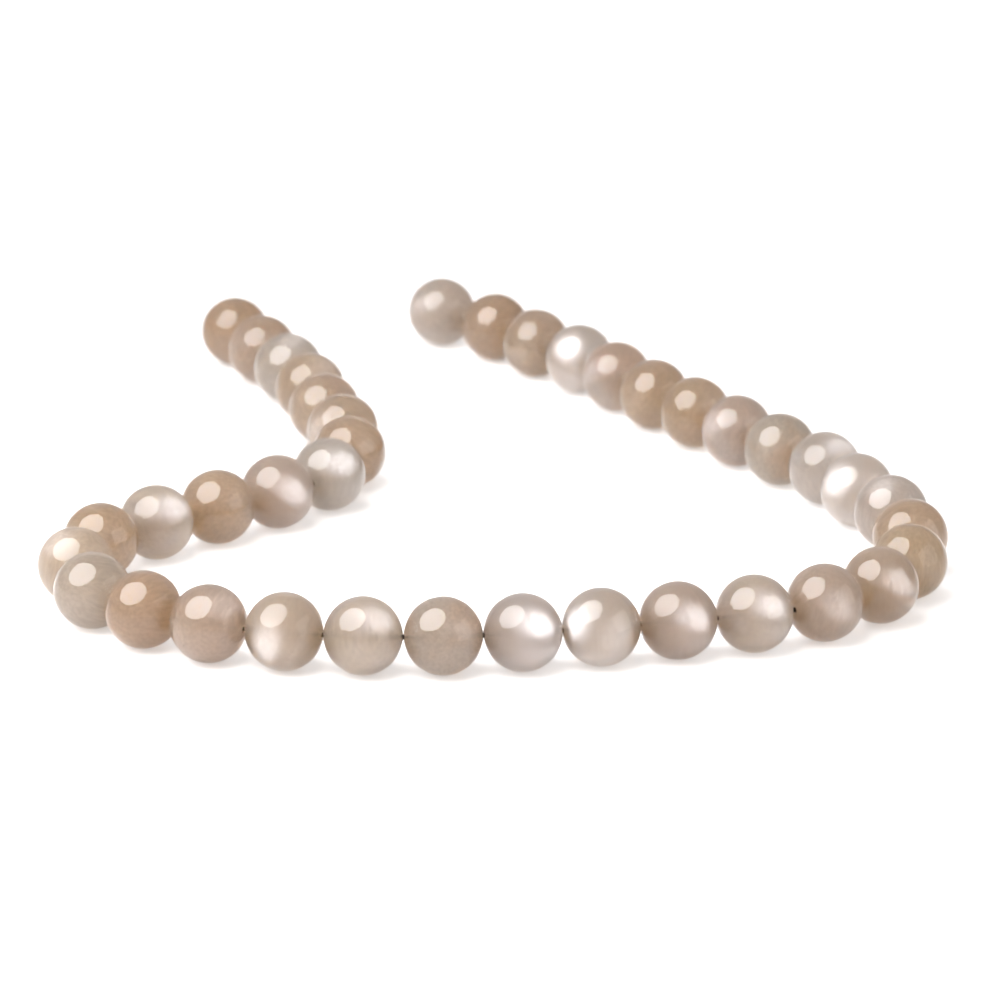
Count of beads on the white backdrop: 39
